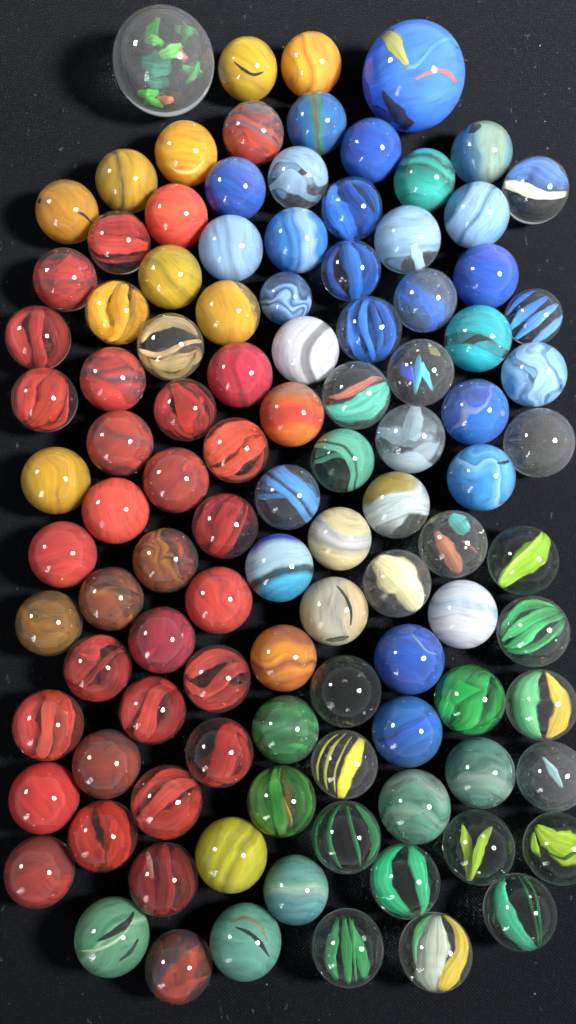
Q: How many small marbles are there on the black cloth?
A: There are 104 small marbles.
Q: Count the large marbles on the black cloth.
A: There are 2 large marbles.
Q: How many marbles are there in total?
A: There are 106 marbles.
